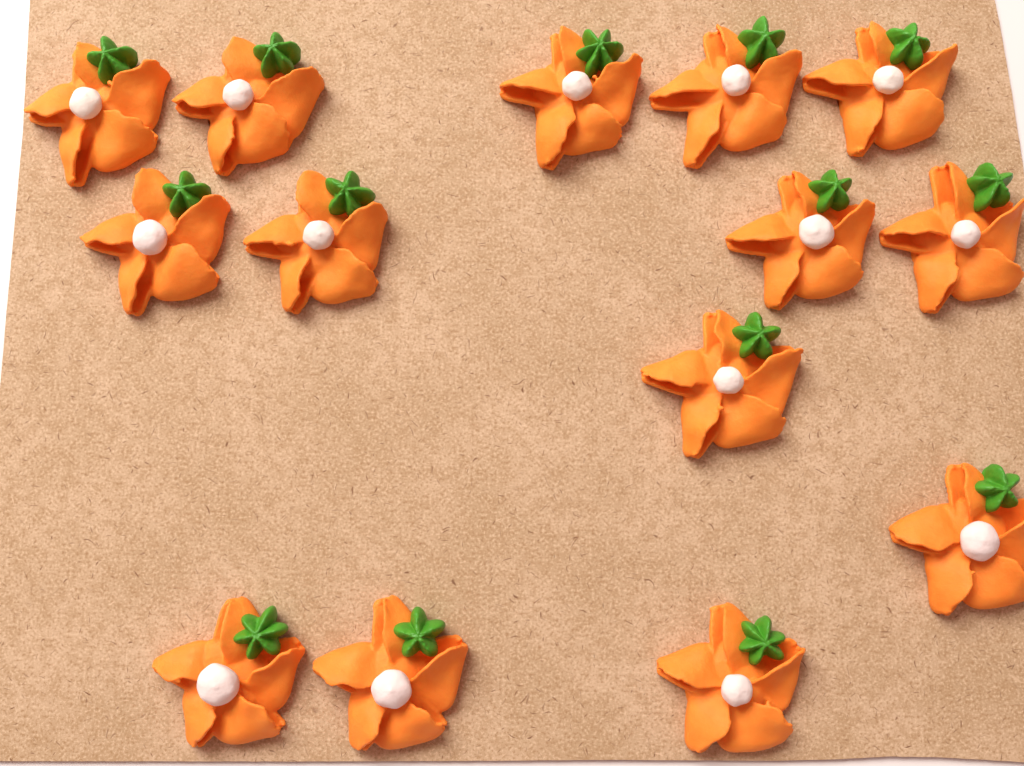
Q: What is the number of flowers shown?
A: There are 14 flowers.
